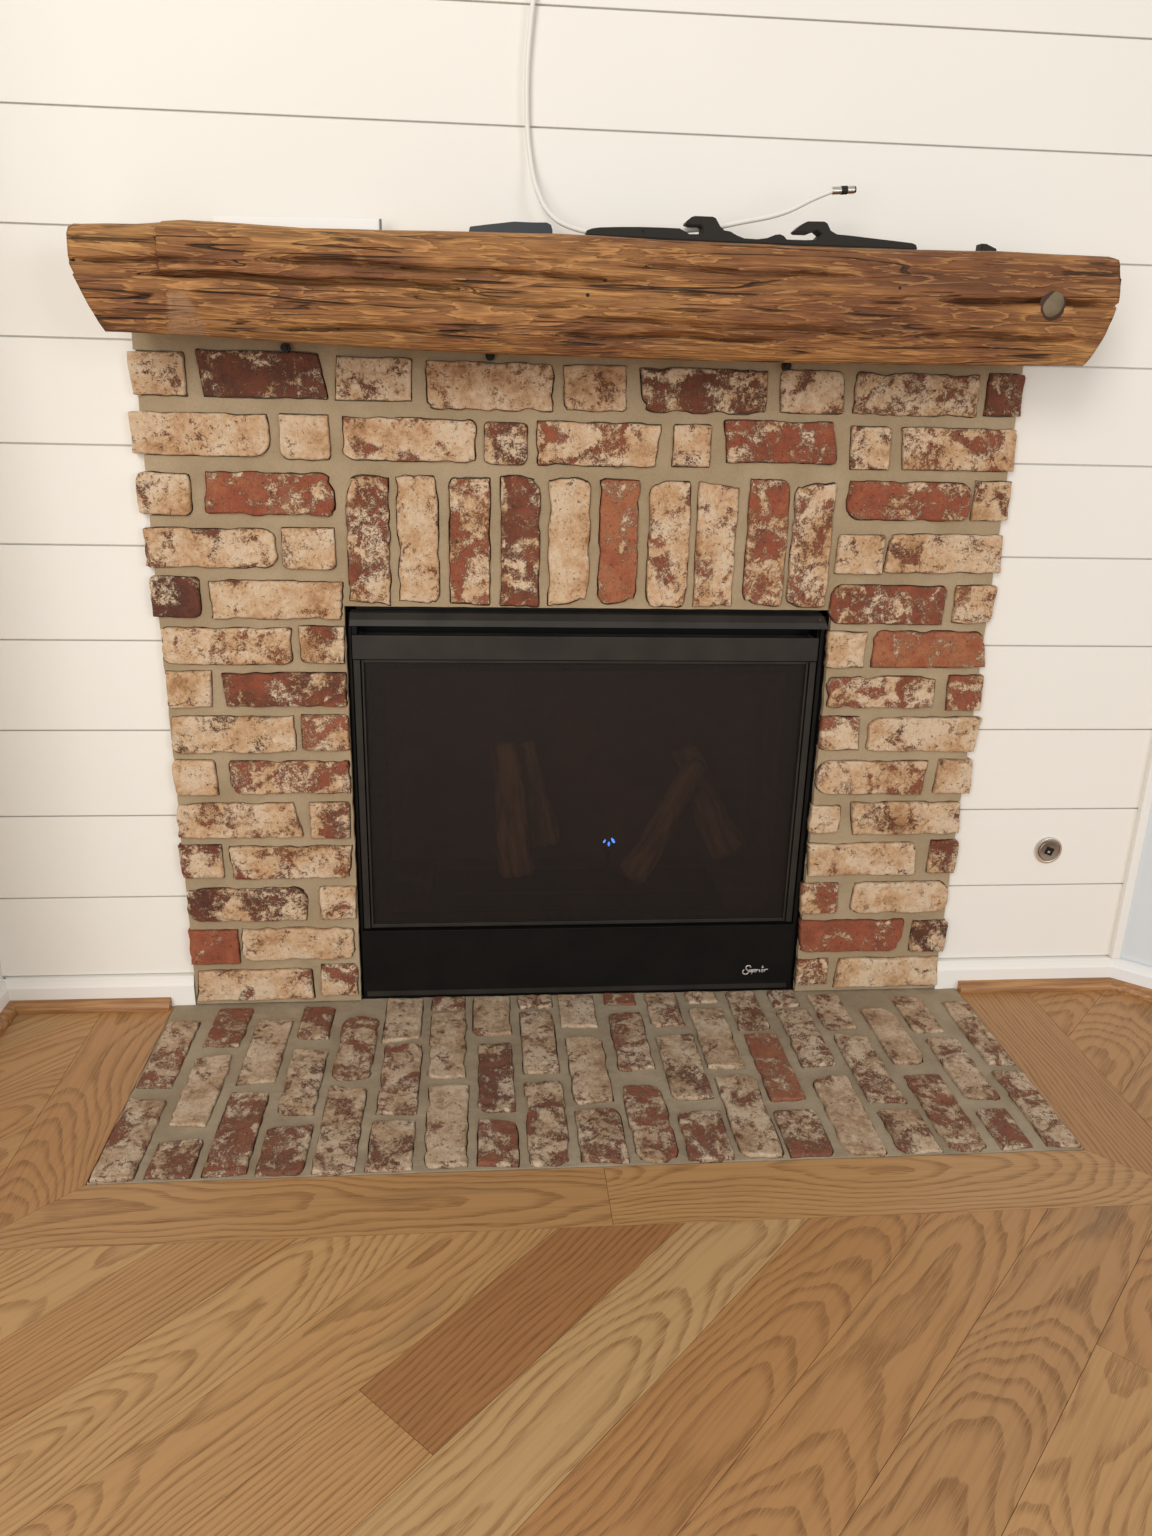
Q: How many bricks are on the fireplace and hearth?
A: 128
